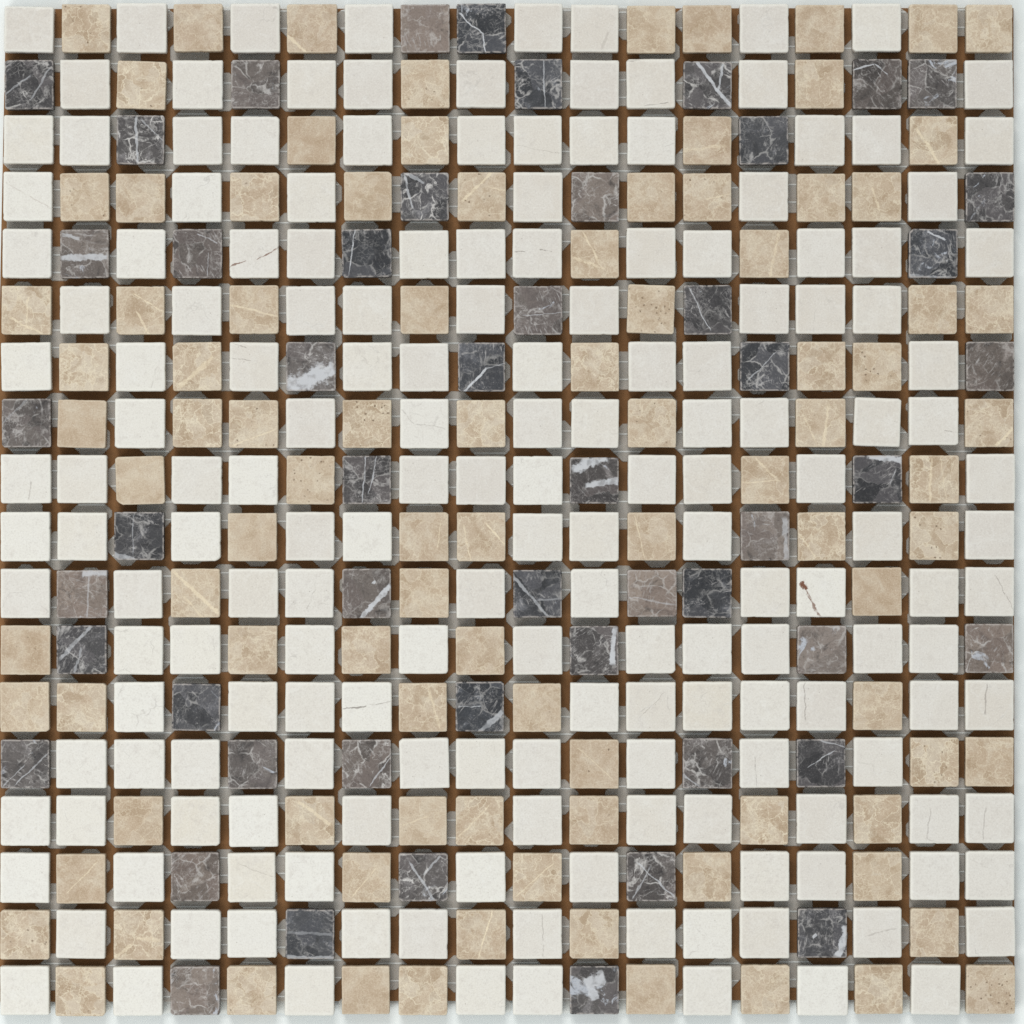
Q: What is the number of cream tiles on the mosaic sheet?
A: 176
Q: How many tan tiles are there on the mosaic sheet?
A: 96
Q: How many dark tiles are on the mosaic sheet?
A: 52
